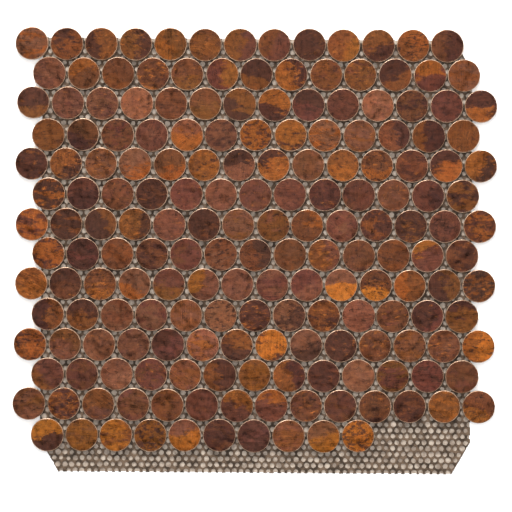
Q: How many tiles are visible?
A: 185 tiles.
